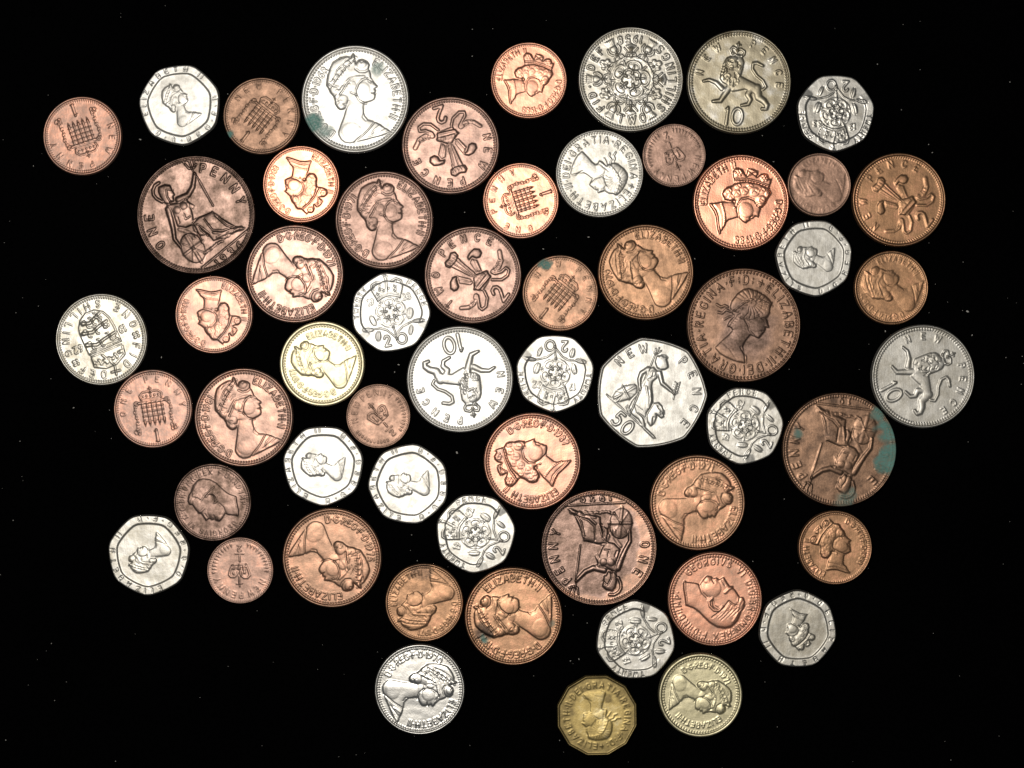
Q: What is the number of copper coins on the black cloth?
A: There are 33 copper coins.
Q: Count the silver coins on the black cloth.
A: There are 21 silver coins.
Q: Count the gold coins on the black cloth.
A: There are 3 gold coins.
